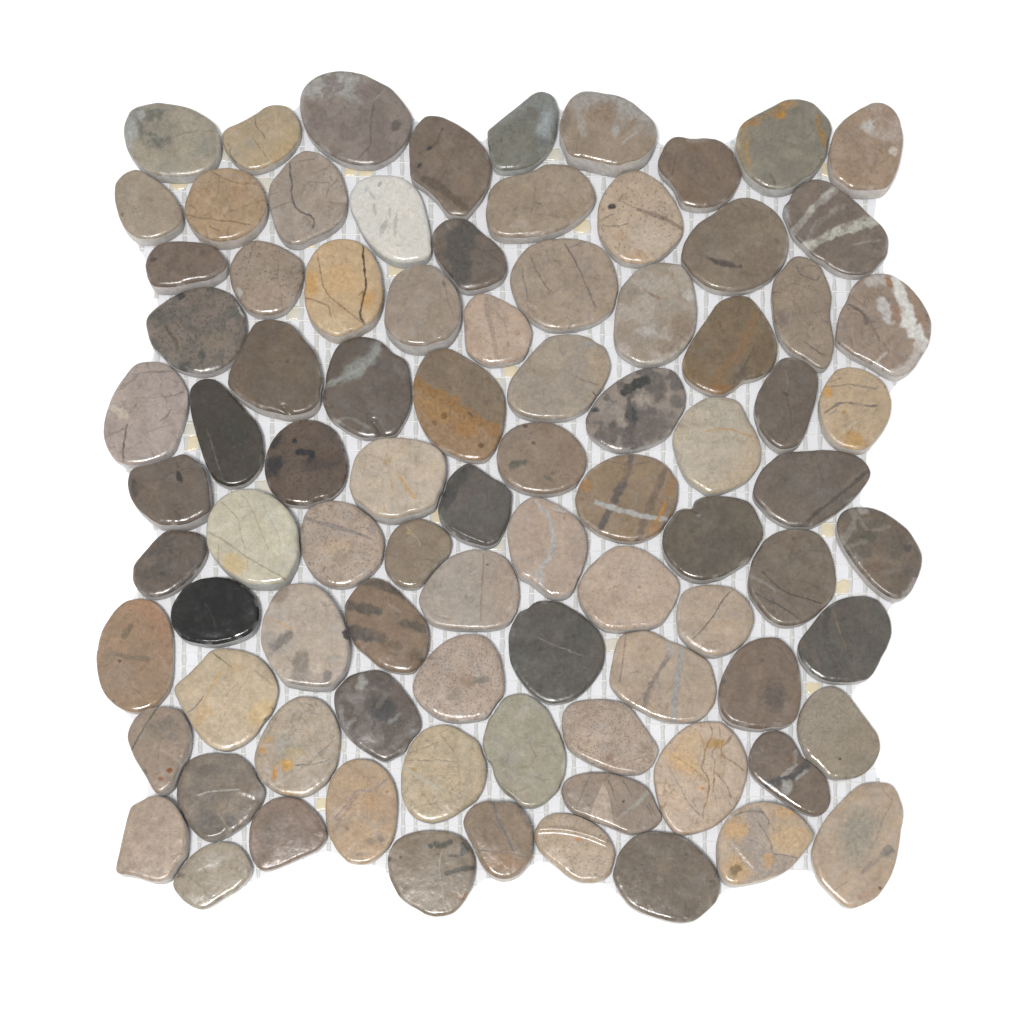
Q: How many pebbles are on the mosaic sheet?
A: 88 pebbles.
